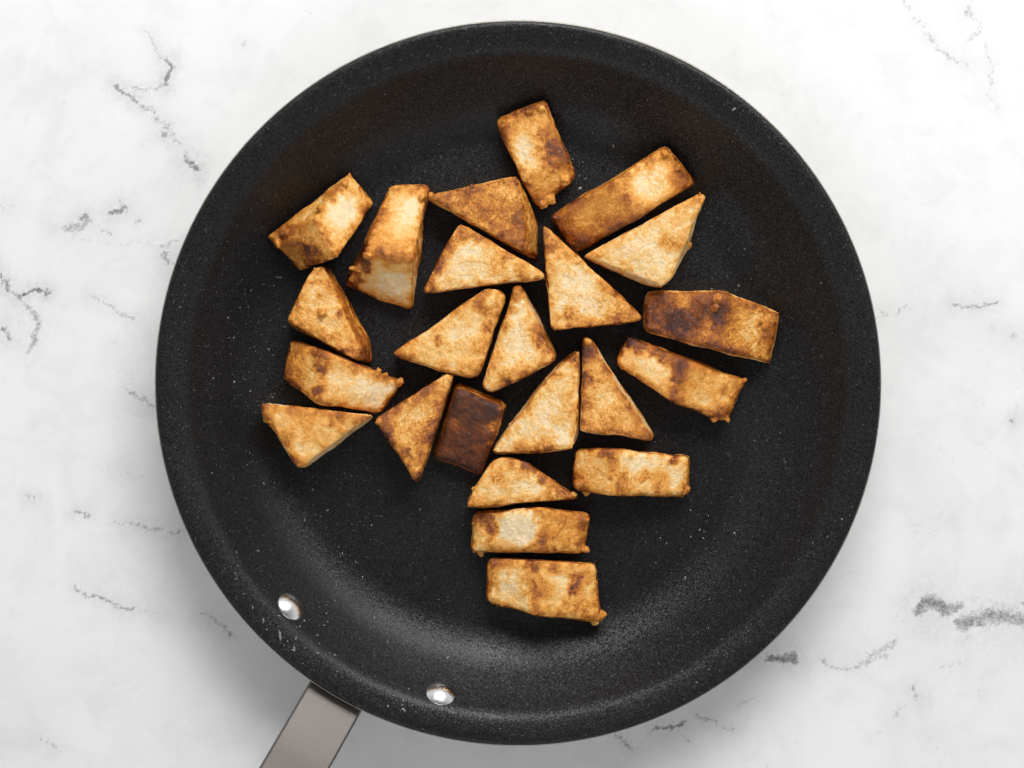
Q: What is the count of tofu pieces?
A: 23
